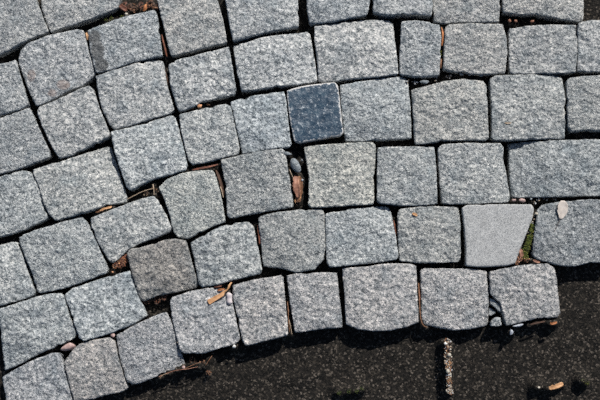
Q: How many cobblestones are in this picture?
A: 58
